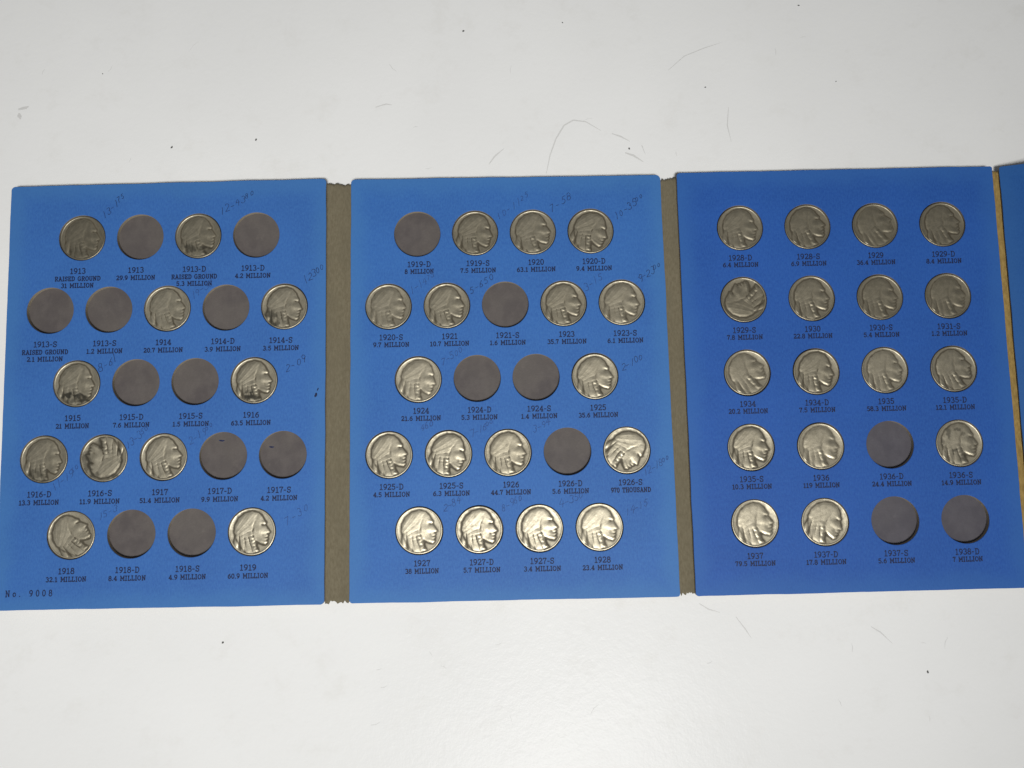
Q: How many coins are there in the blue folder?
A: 45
